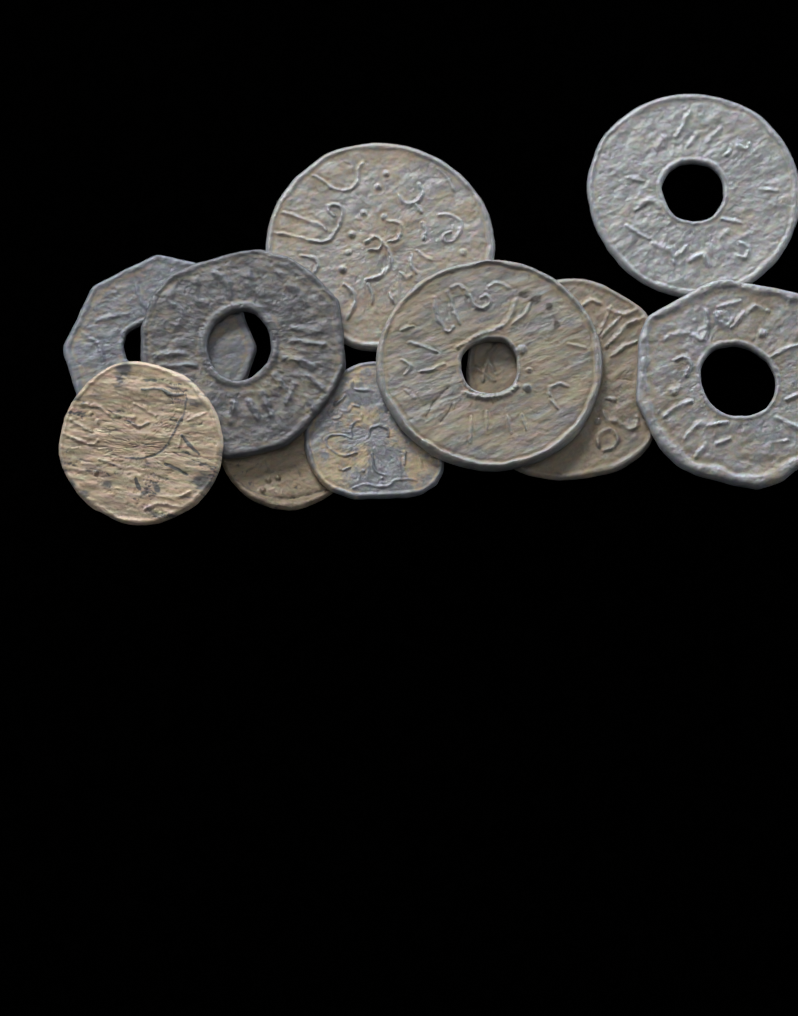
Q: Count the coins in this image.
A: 10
